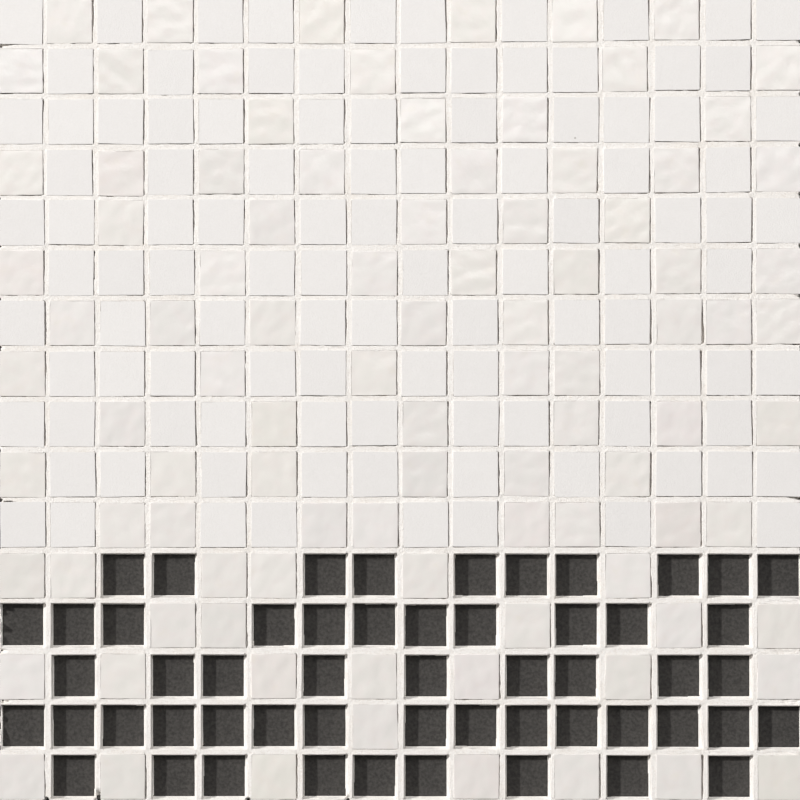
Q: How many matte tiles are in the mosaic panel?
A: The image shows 107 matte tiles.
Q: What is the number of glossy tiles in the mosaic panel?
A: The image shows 95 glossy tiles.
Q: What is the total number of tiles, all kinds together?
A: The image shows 202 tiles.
